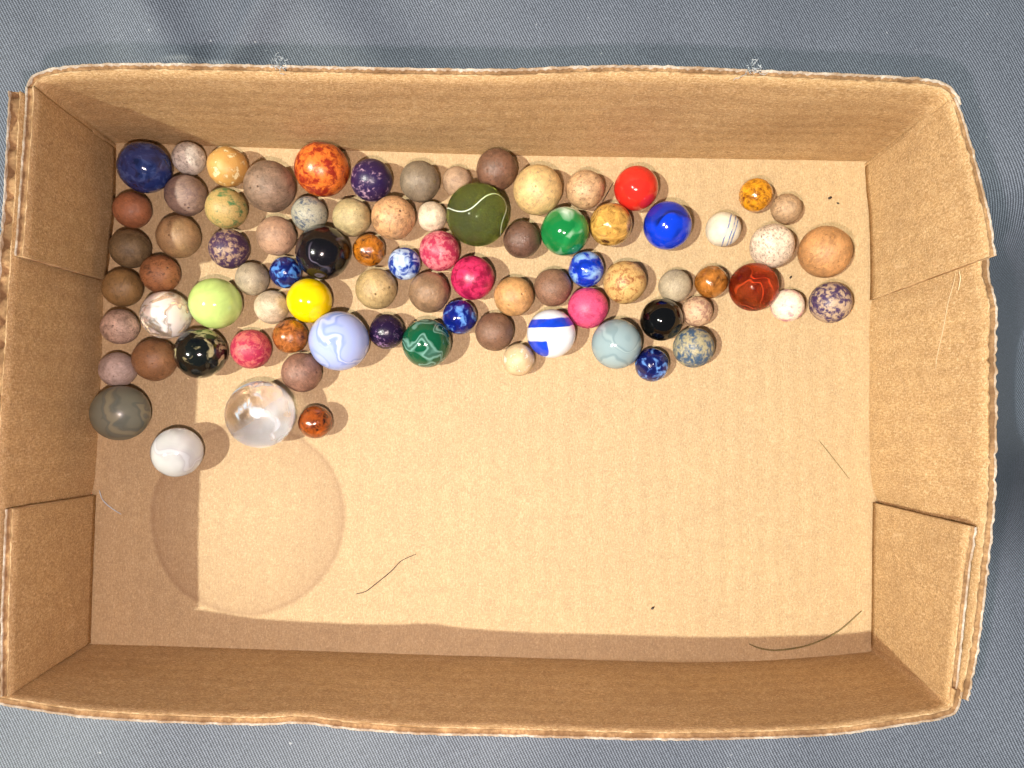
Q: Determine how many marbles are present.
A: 81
